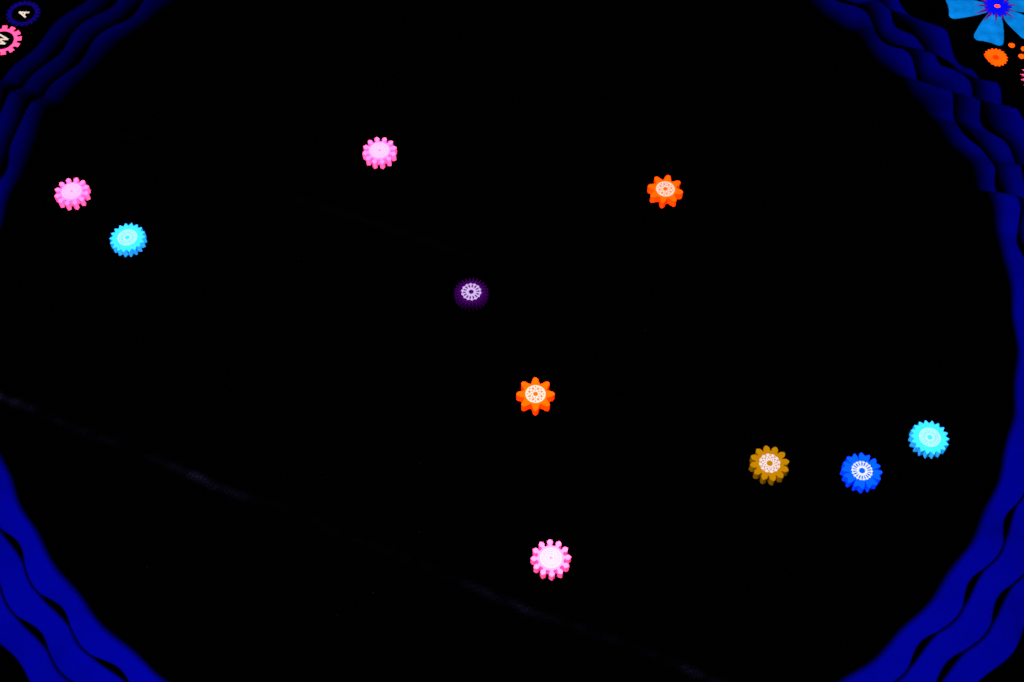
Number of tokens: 10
